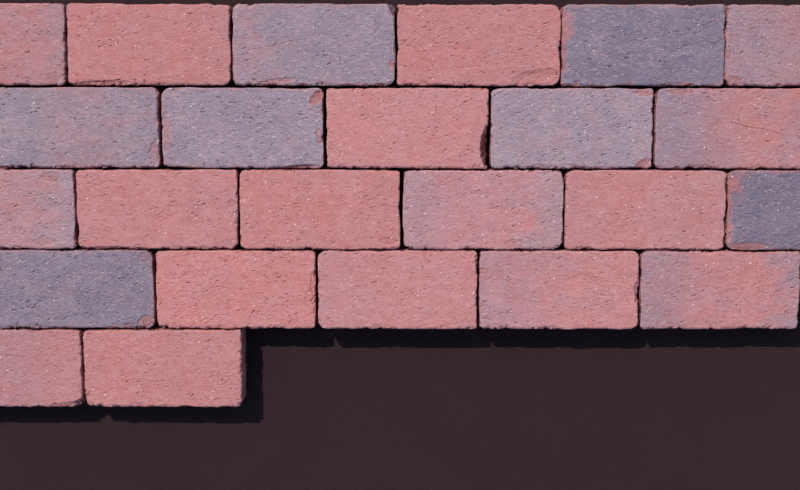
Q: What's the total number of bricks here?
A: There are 24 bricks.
